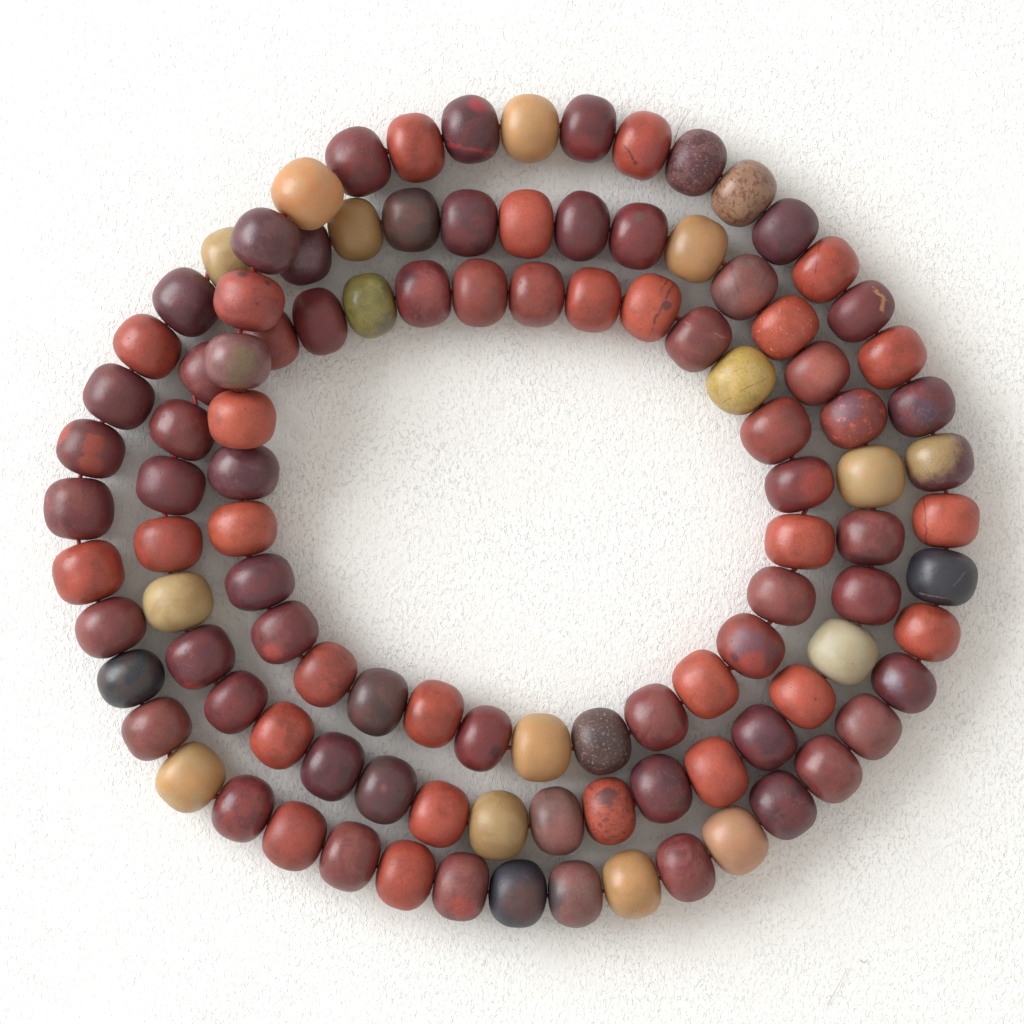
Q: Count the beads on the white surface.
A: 108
